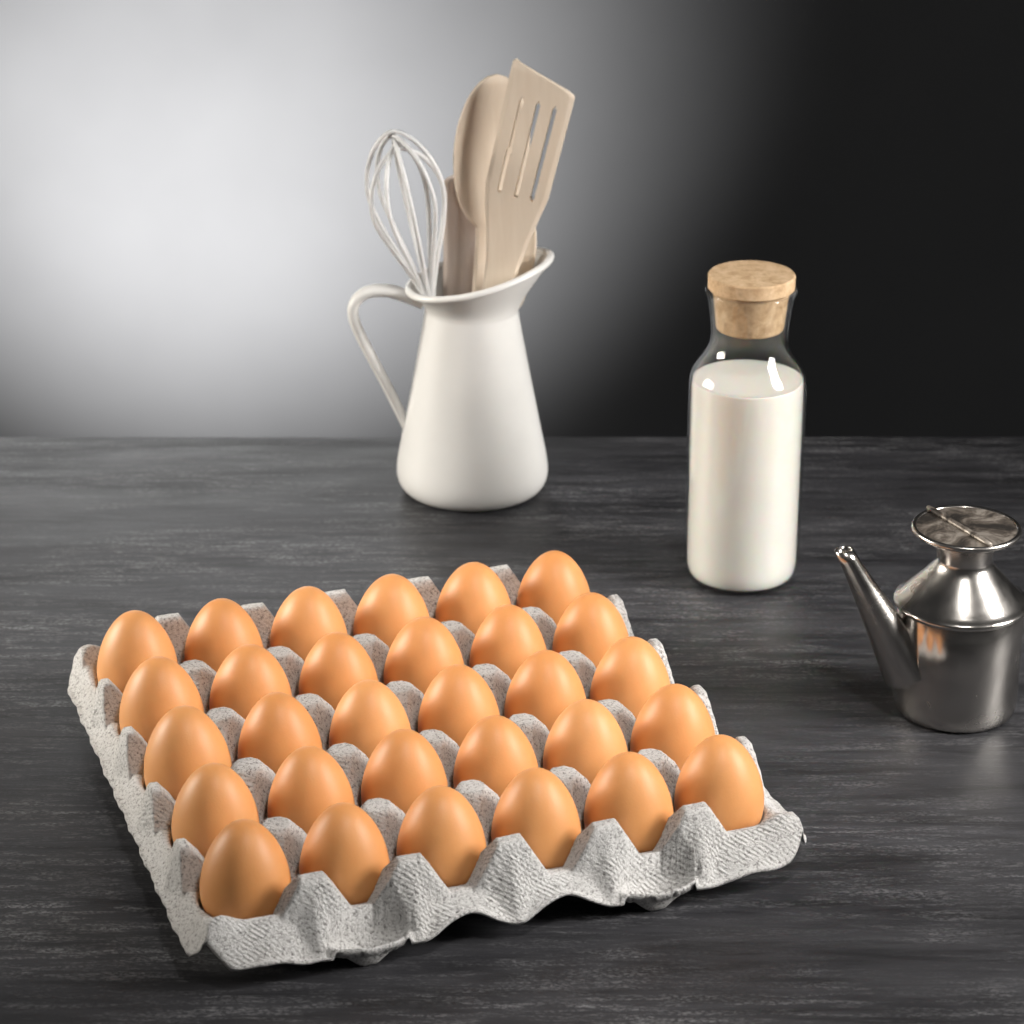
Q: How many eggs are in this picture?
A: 30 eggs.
